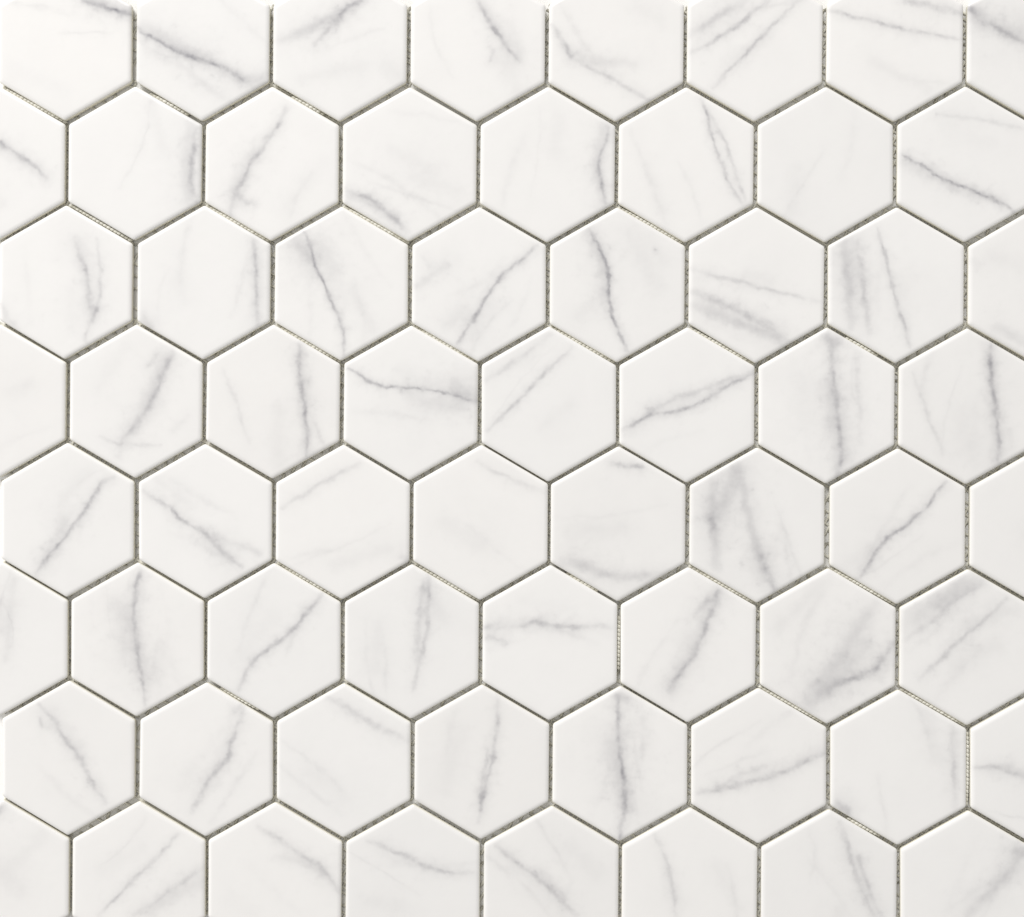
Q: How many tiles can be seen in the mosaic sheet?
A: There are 64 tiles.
